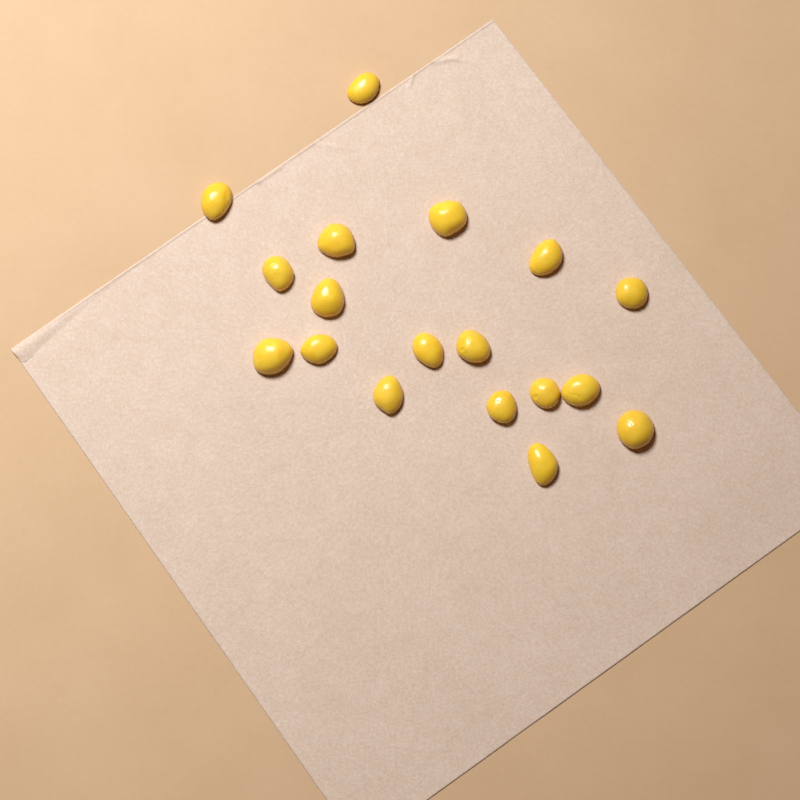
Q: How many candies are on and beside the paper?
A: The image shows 18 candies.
